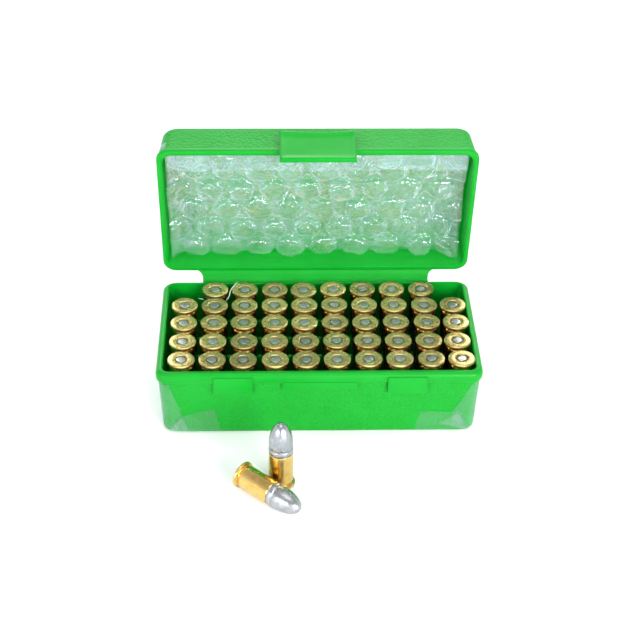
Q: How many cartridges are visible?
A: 50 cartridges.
